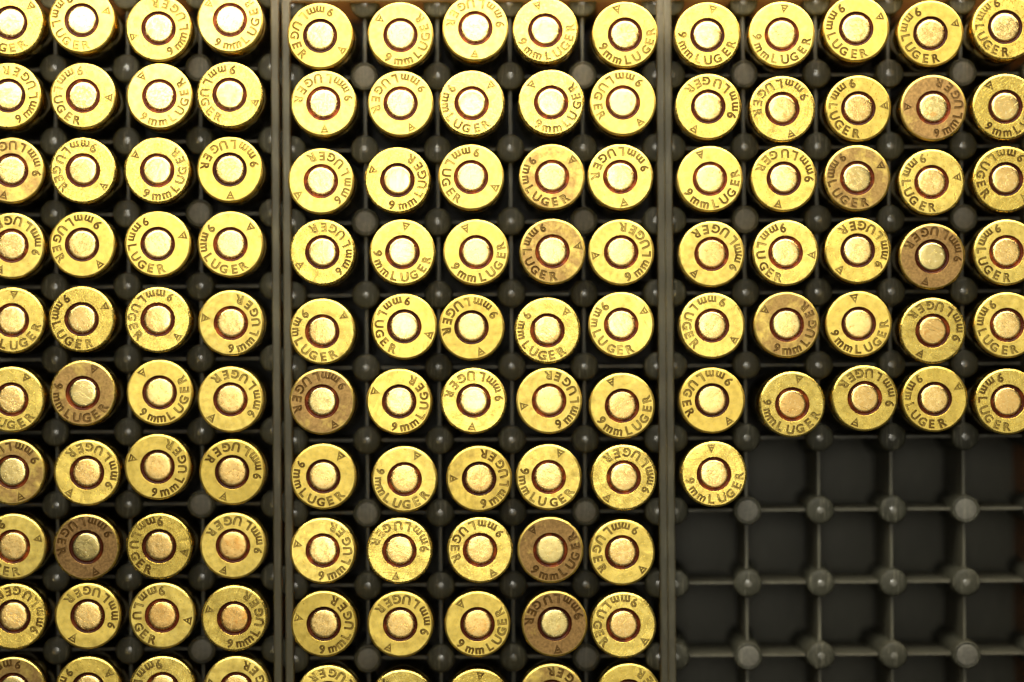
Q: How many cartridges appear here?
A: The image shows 121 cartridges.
